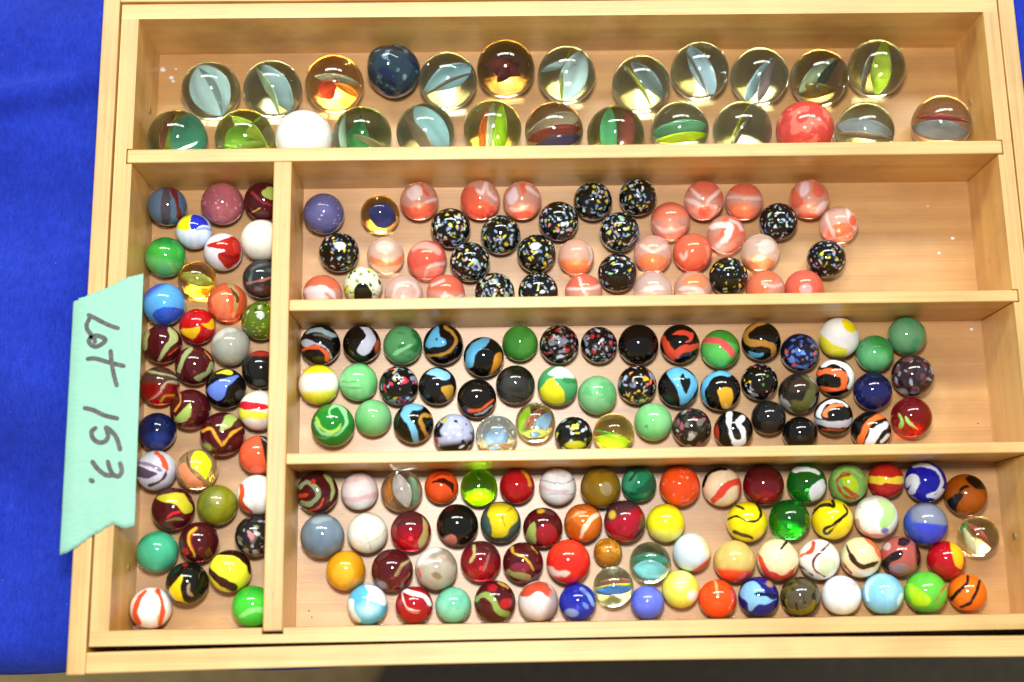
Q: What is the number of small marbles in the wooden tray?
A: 188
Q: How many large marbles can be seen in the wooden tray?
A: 25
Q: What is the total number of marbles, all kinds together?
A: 213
